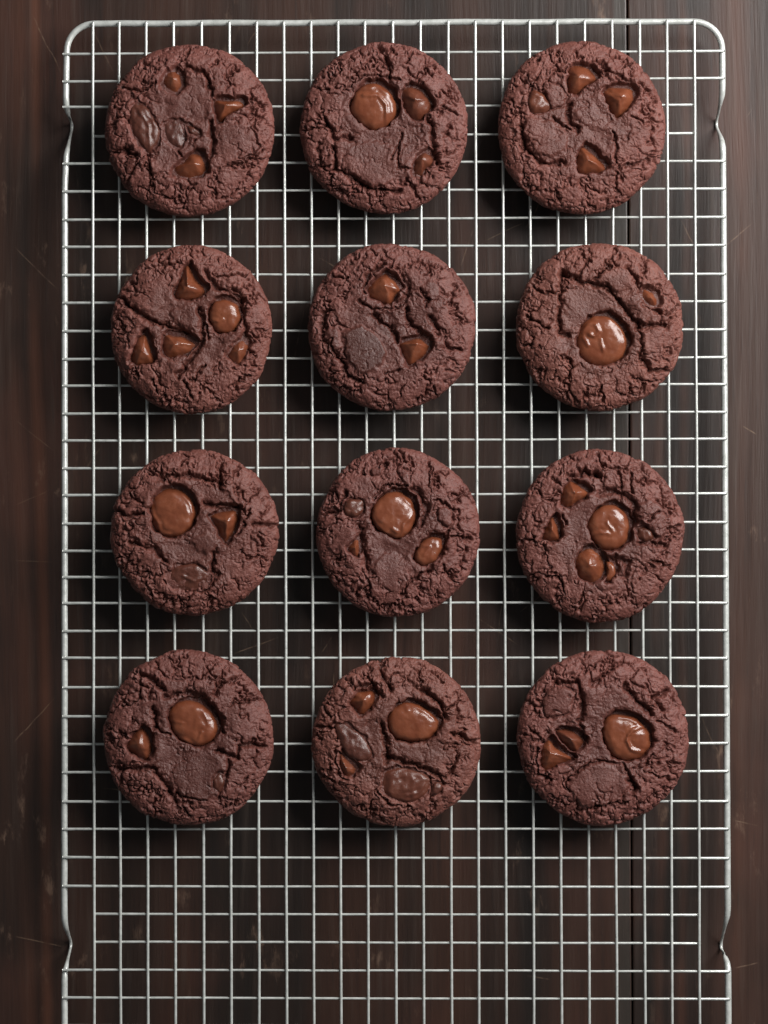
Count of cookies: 12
